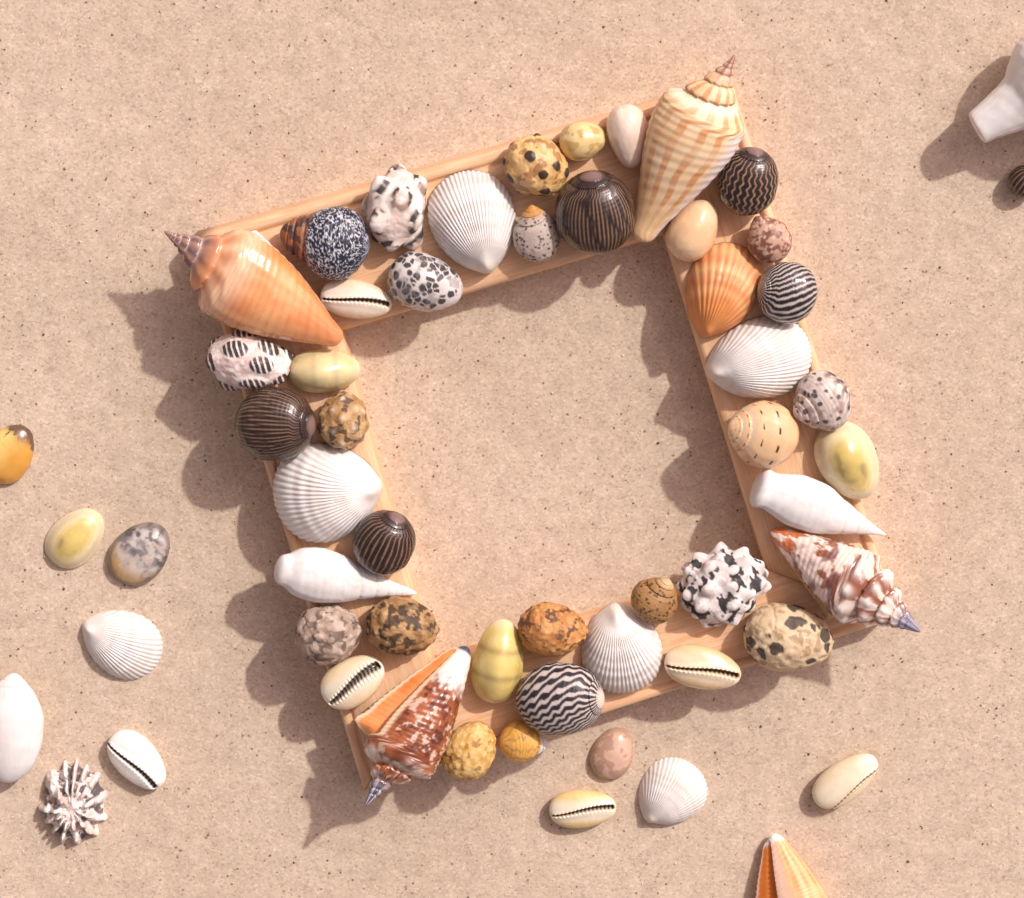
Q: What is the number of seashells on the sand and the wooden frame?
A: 58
